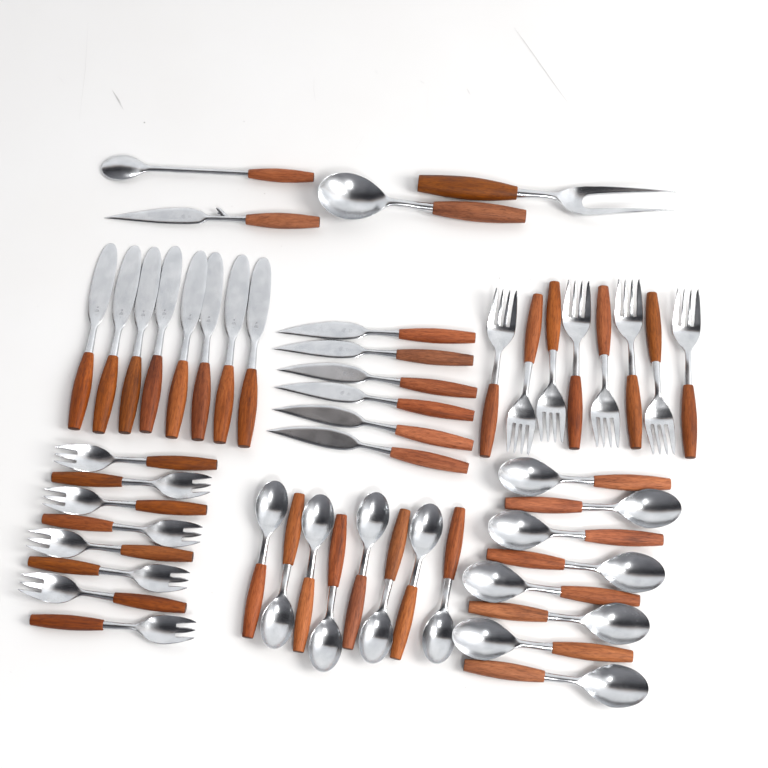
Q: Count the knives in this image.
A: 15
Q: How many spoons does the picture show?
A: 18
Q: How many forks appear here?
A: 17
